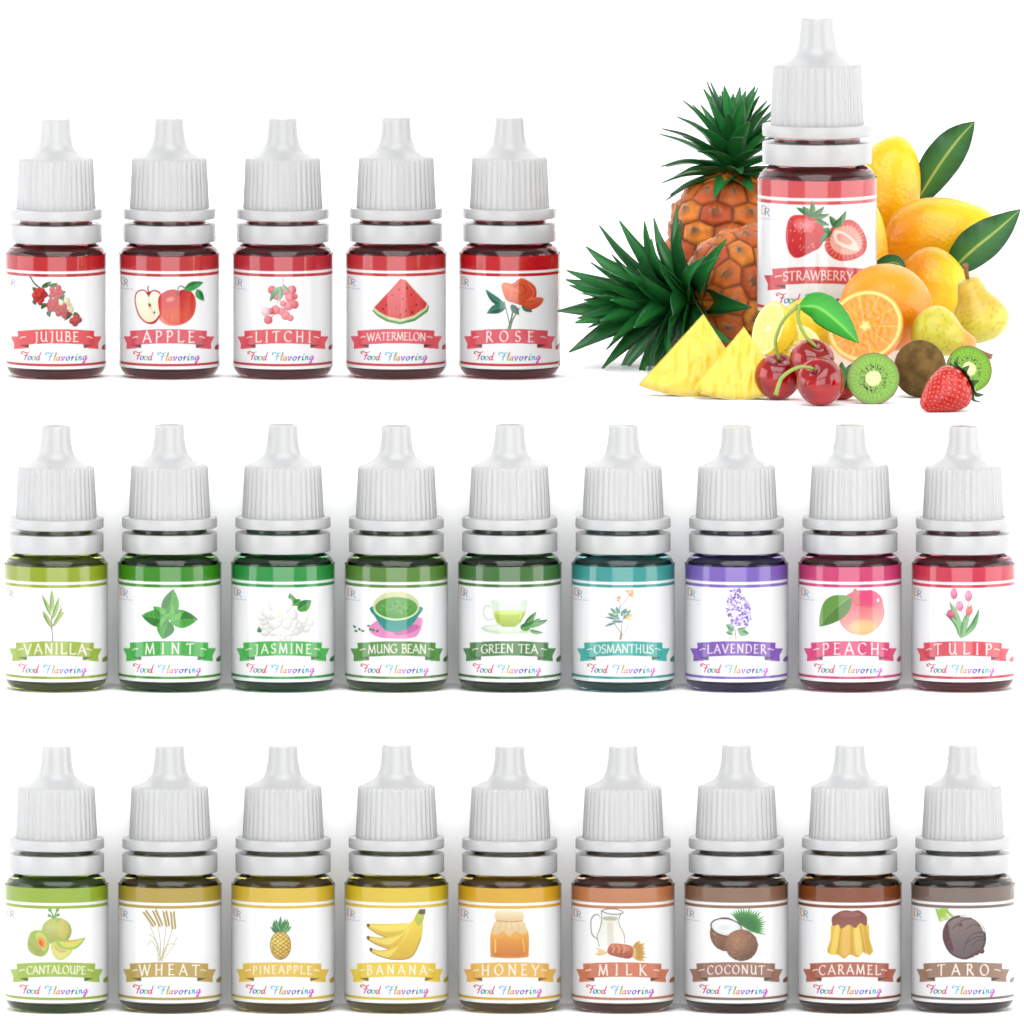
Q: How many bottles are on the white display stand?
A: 24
